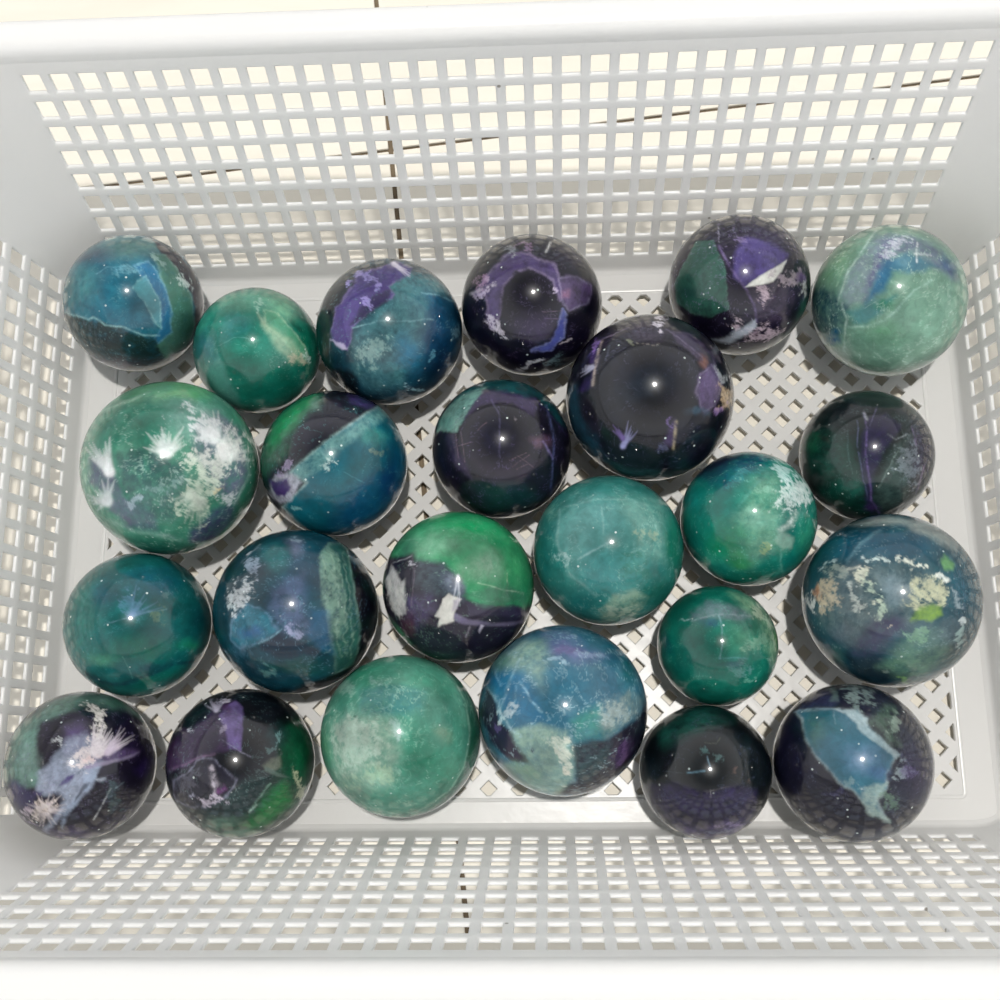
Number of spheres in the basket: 24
